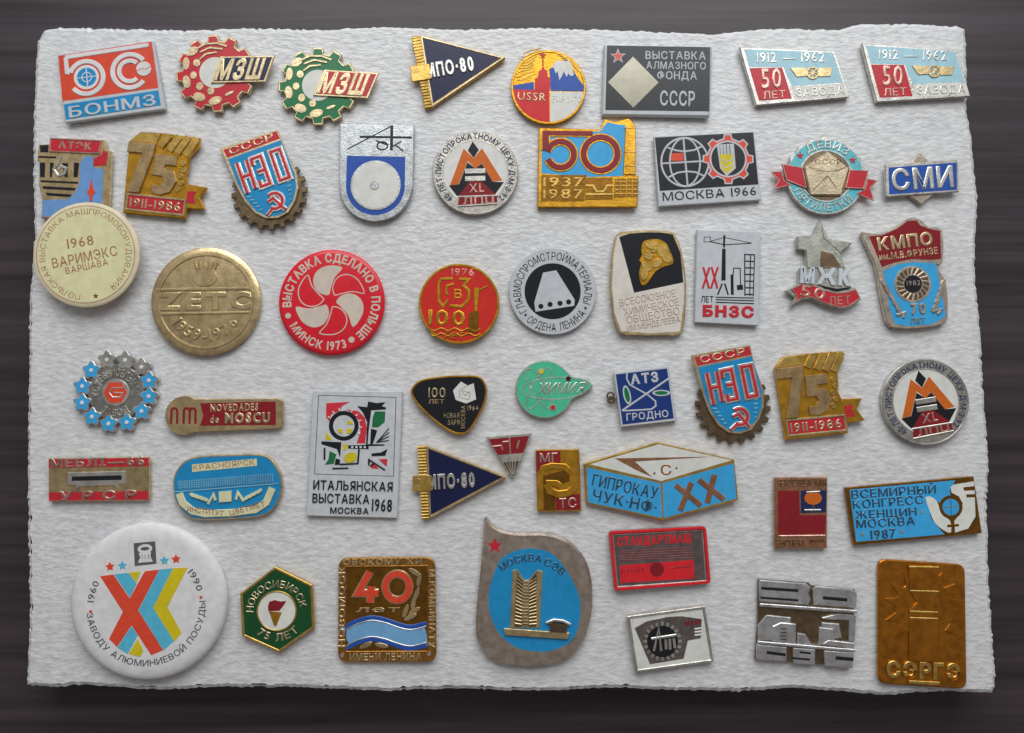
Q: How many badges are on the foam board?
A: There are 51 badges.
